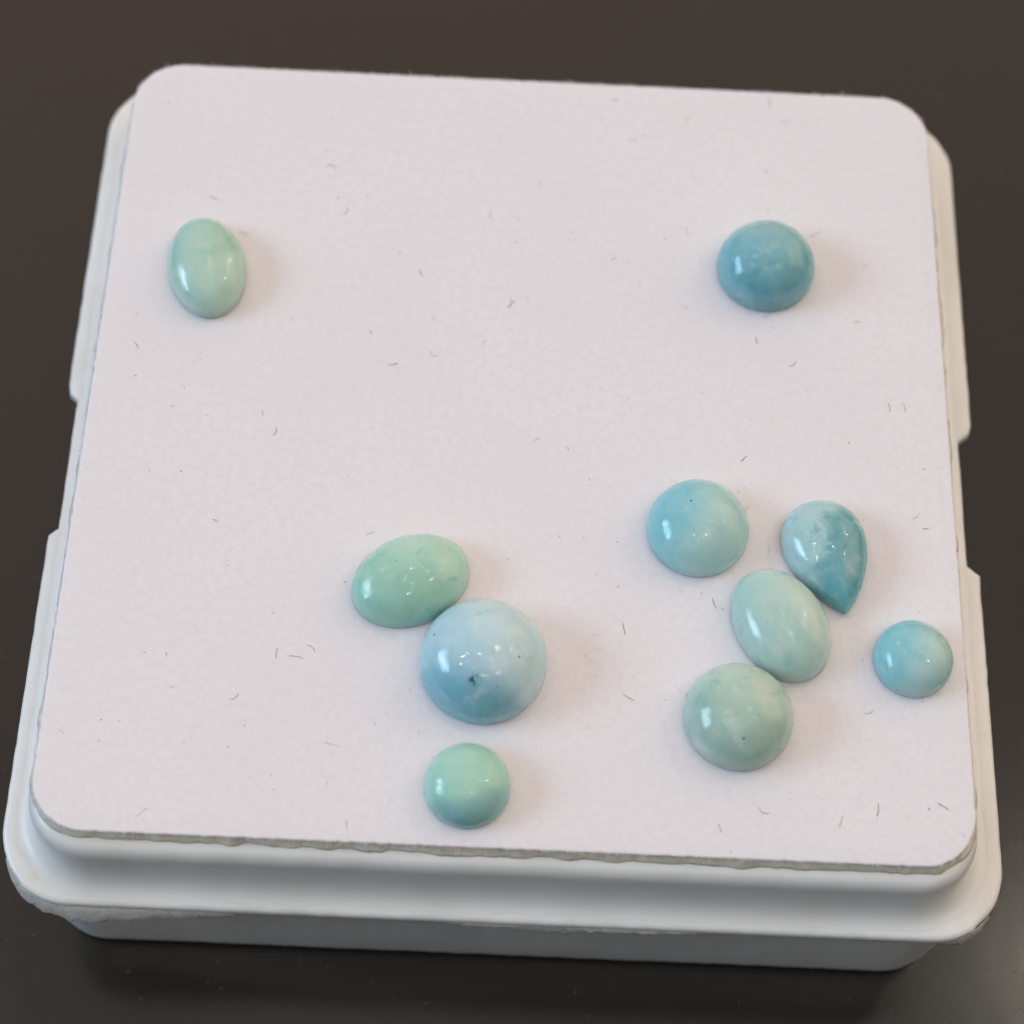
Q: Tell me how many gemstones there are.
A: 10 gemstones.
